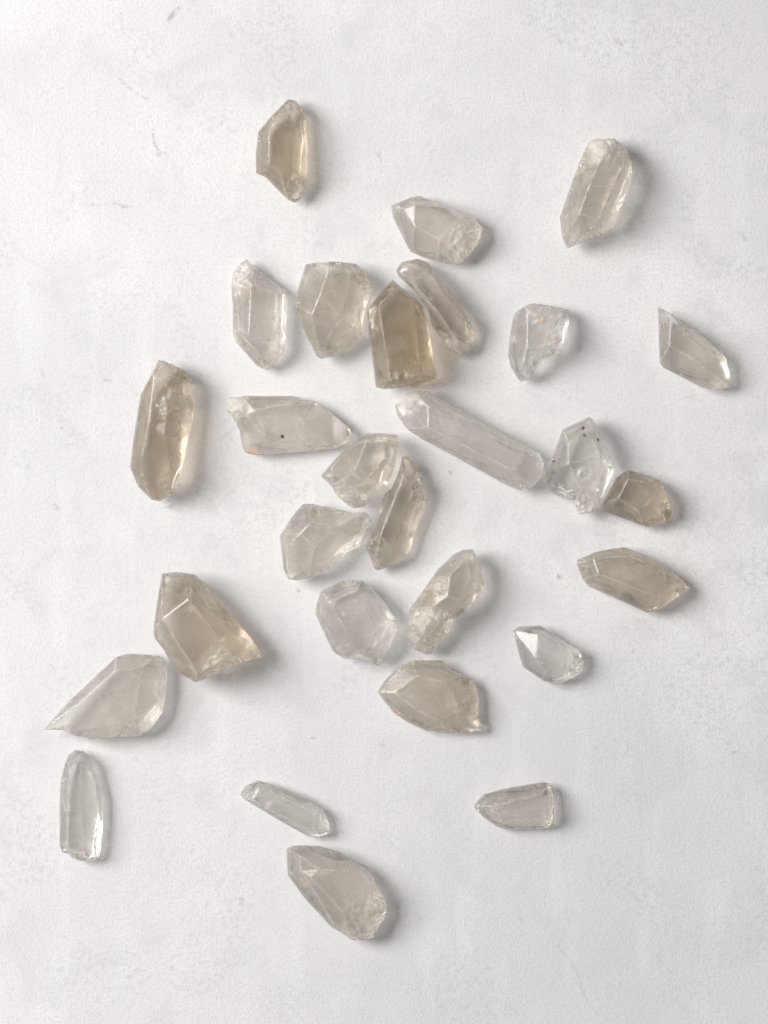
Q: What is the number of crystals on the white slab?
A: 28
